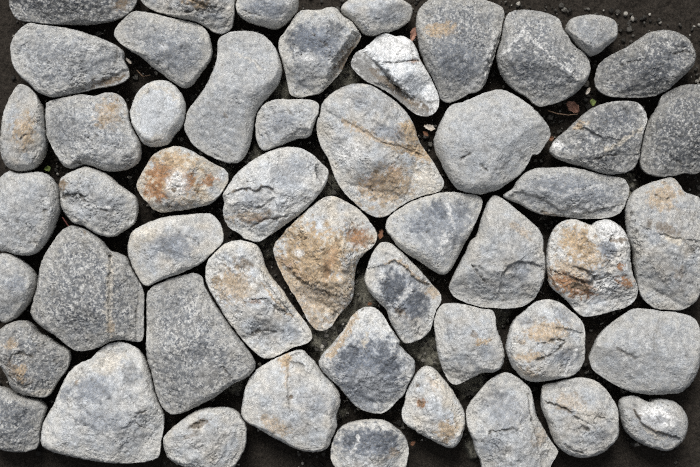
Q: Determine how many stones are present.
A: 51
